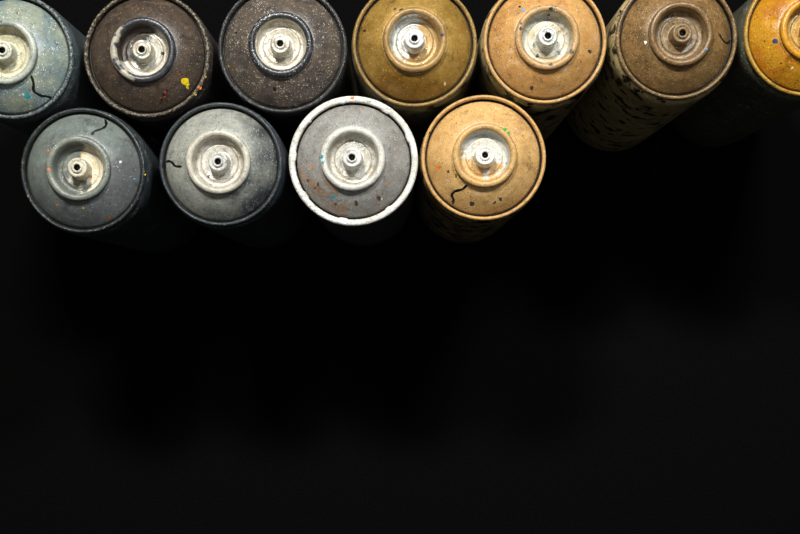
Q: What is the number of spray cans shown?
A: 11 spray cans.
